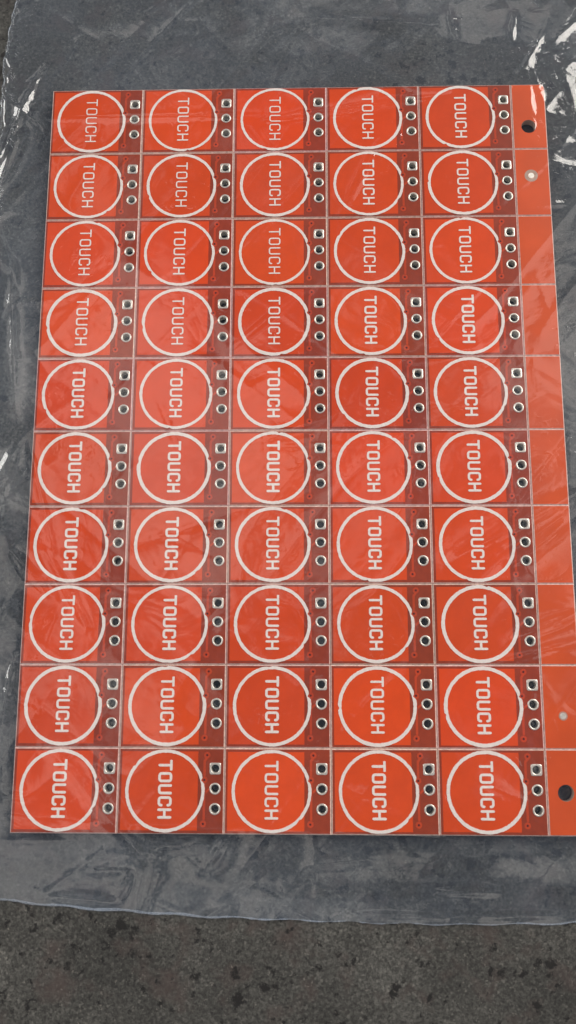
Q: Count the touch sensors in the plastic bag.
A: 50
